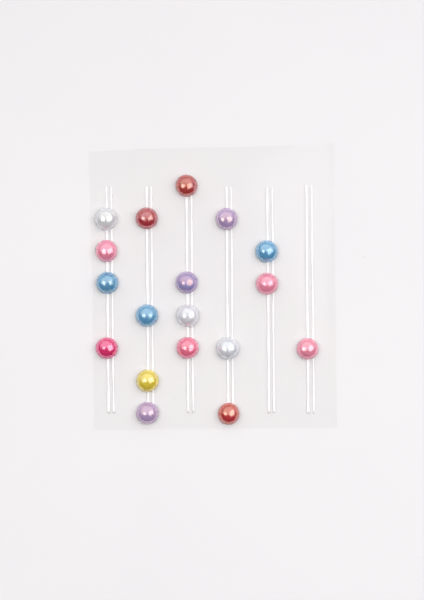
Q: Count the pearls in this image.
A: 18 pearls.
